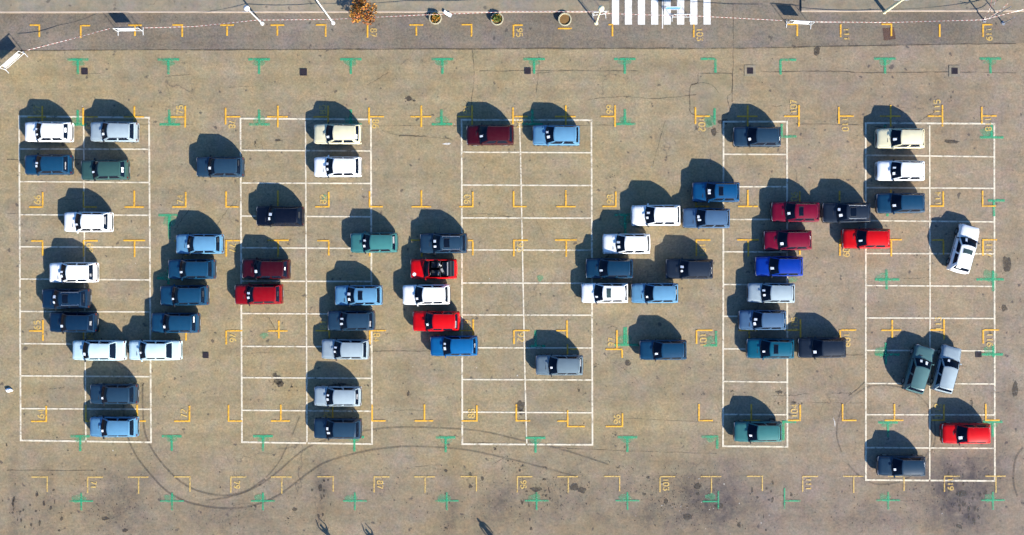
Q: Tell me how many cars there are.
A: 64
